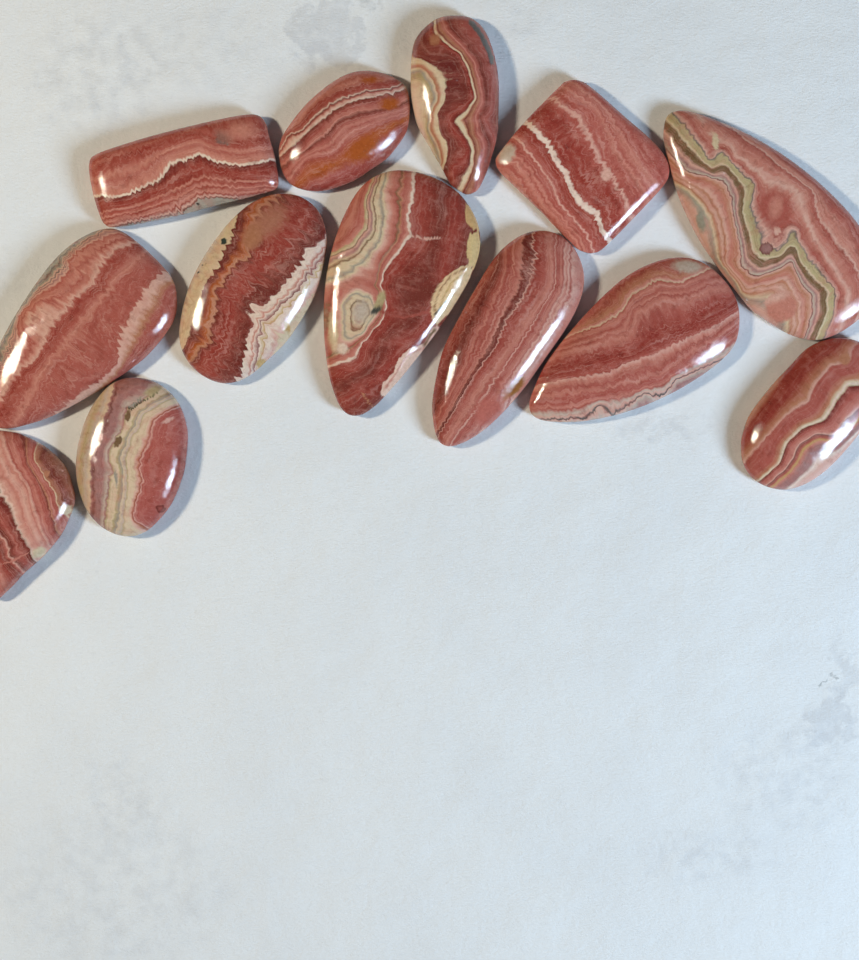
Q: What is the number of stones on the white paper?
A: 13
